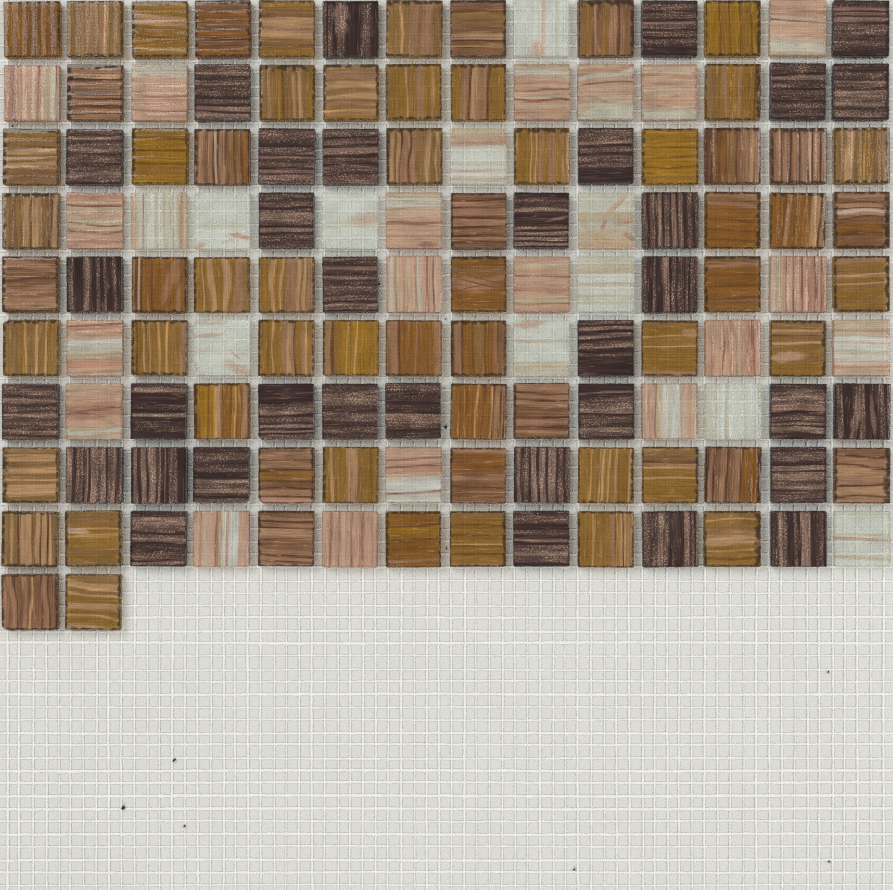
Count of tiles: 128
